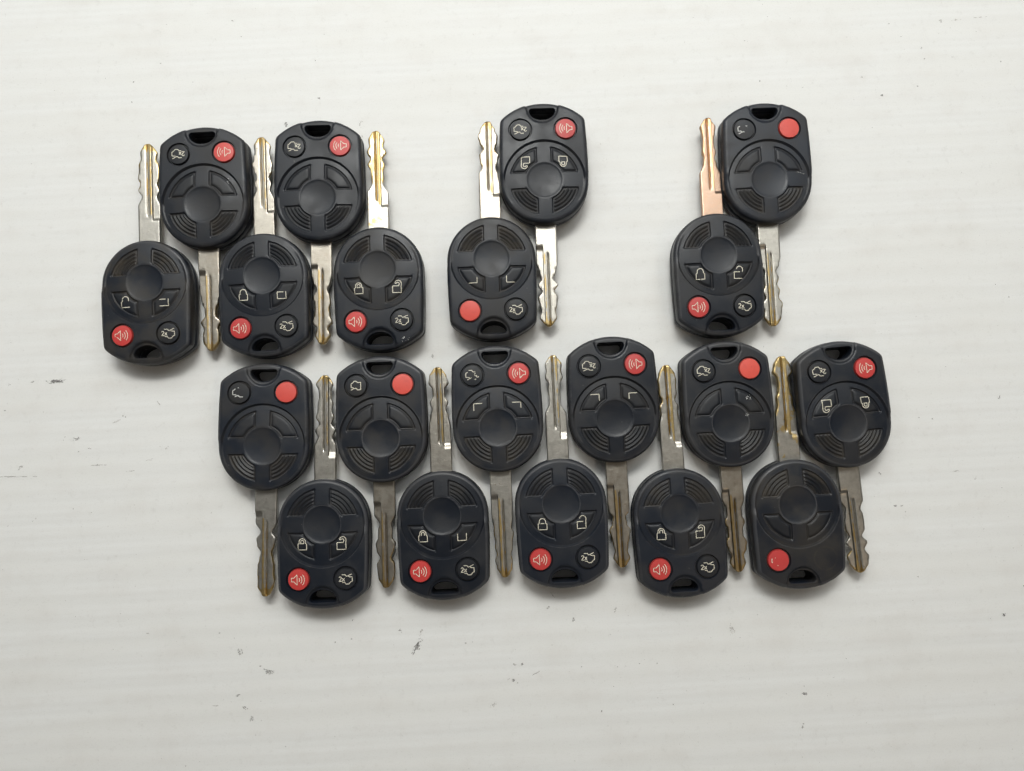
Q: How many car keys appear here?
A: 20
